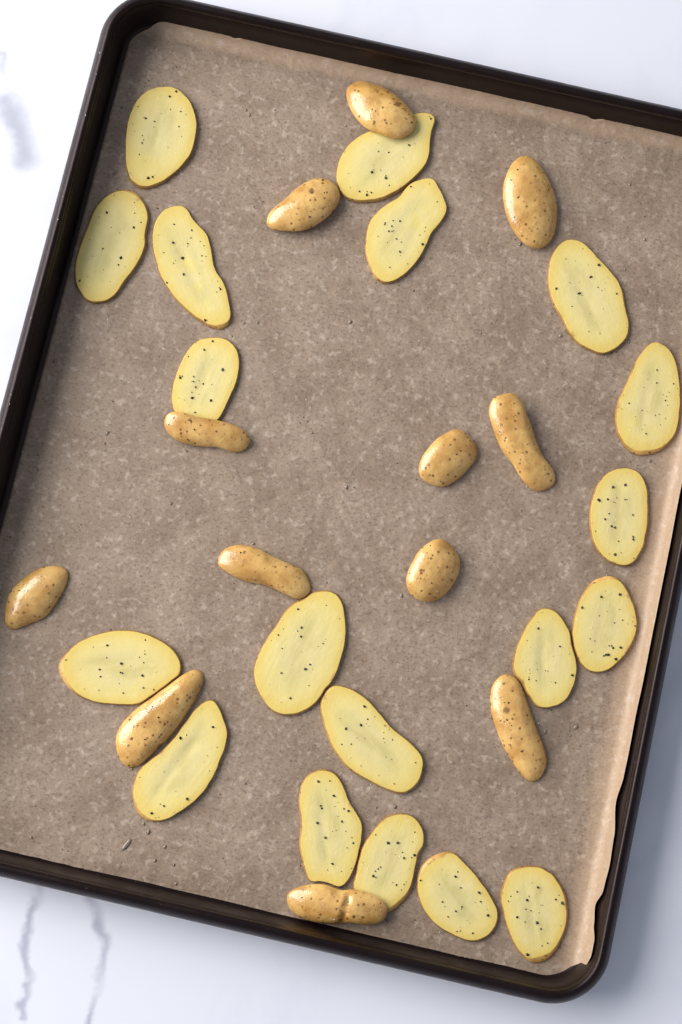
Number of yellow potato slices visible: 19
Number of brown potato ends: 12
